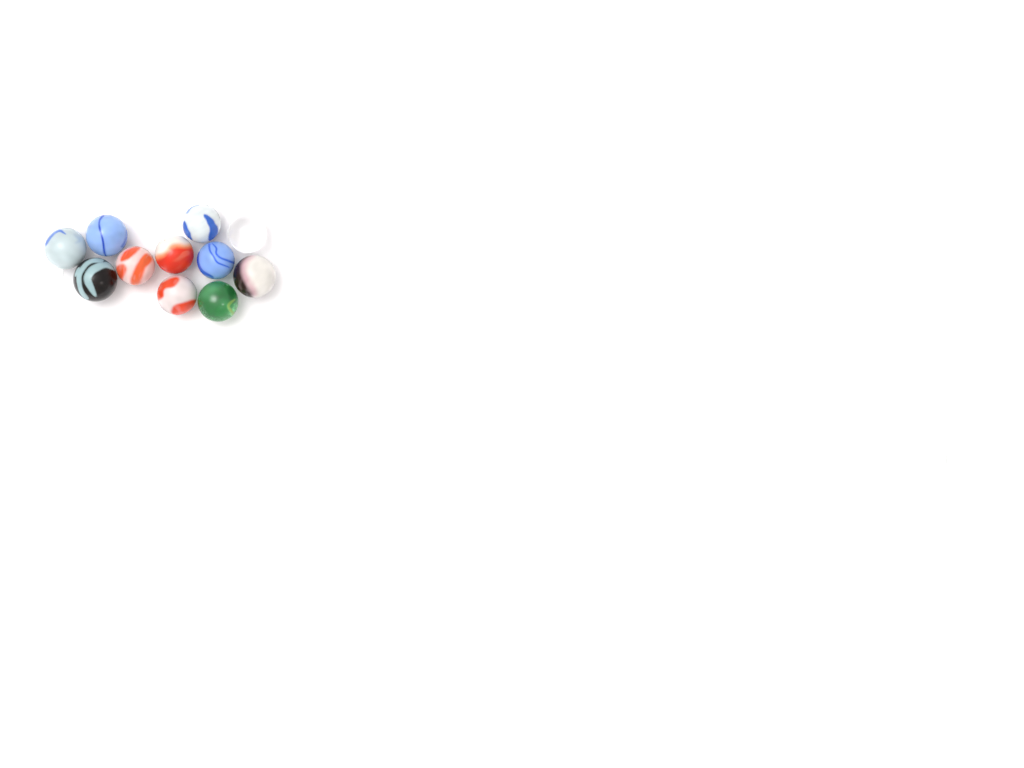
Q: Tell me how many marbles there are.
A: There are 11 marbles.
